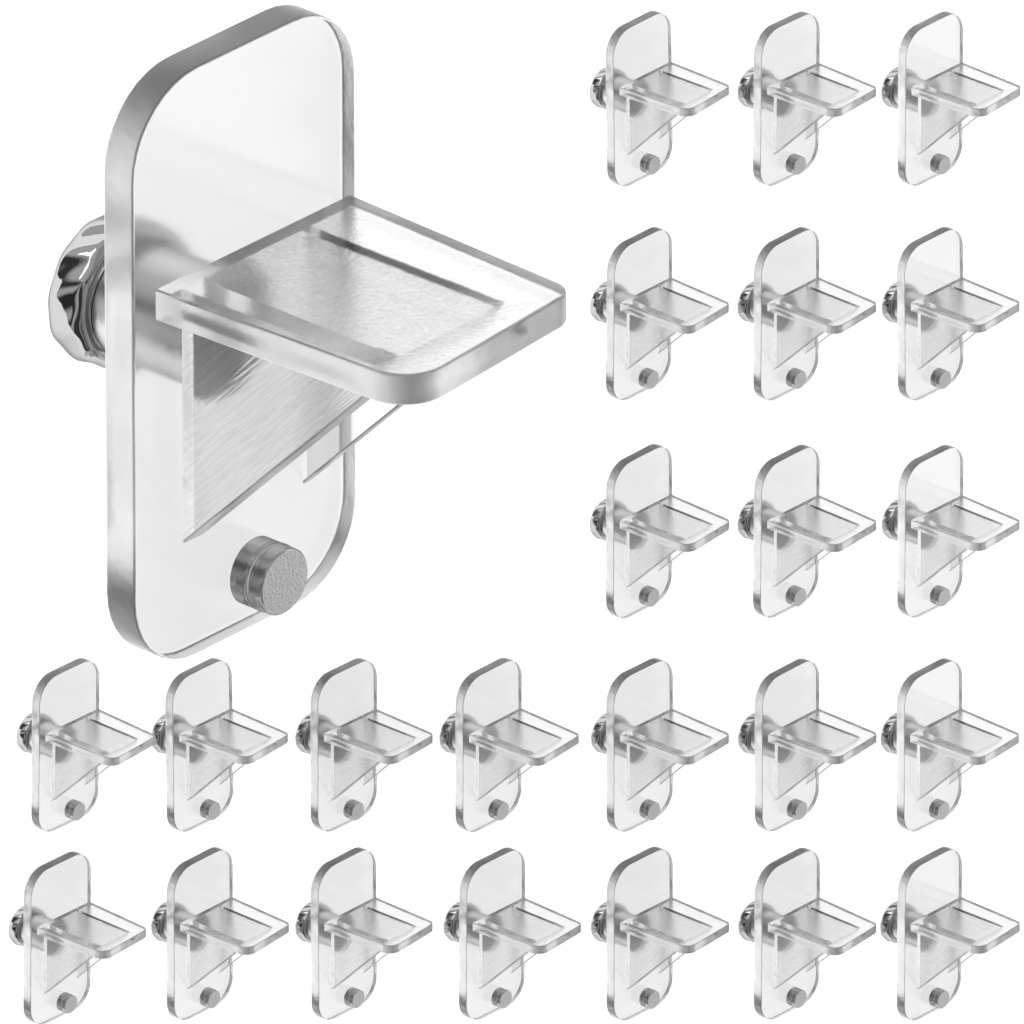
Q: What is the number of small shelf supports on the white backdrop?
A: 23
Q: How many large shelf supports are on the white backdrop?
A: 1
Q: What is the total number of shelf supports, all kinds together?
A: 24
